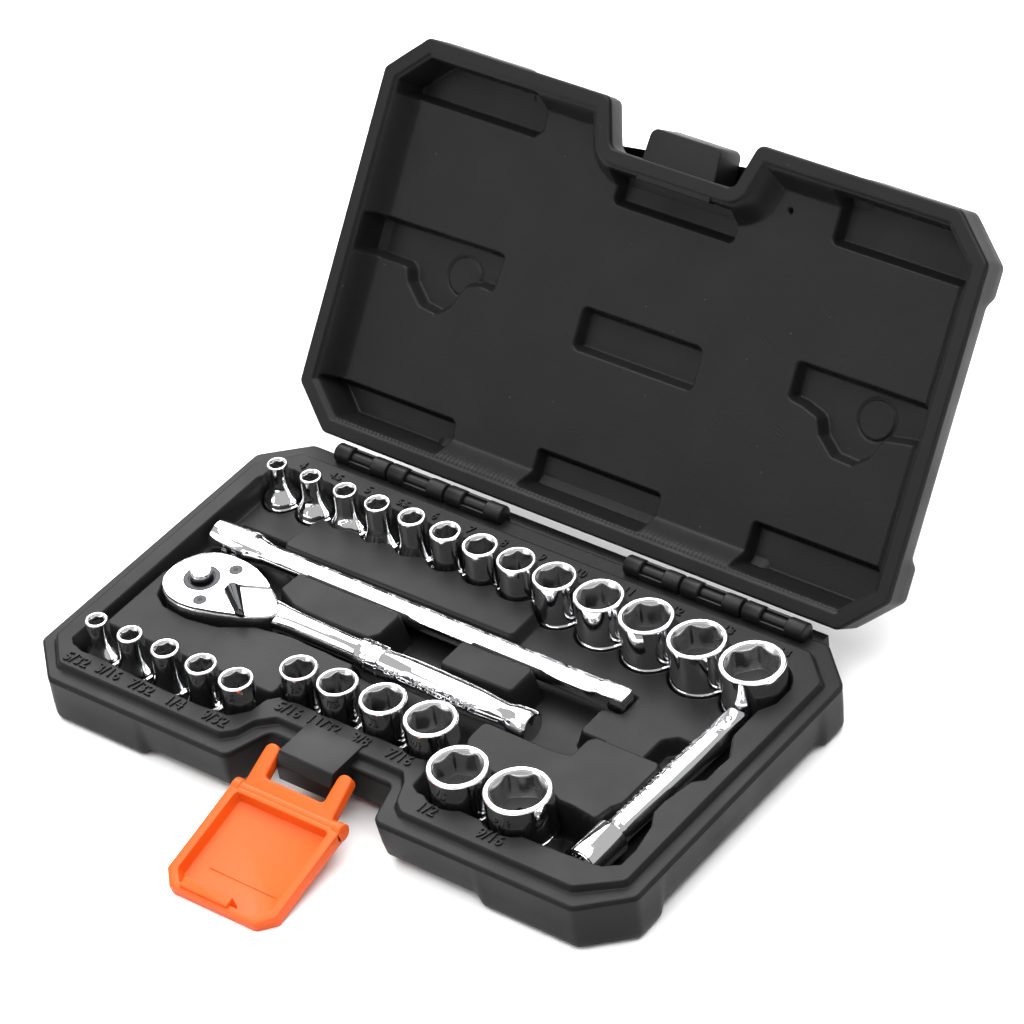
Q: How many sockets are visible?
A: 24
